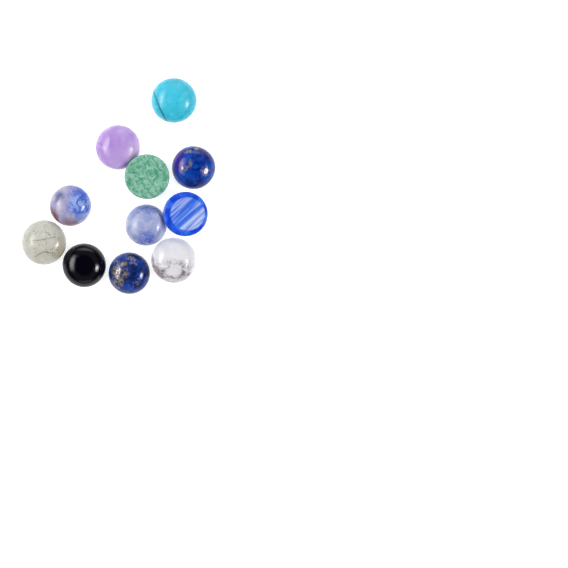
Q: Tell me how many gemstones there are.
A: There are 11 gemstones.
